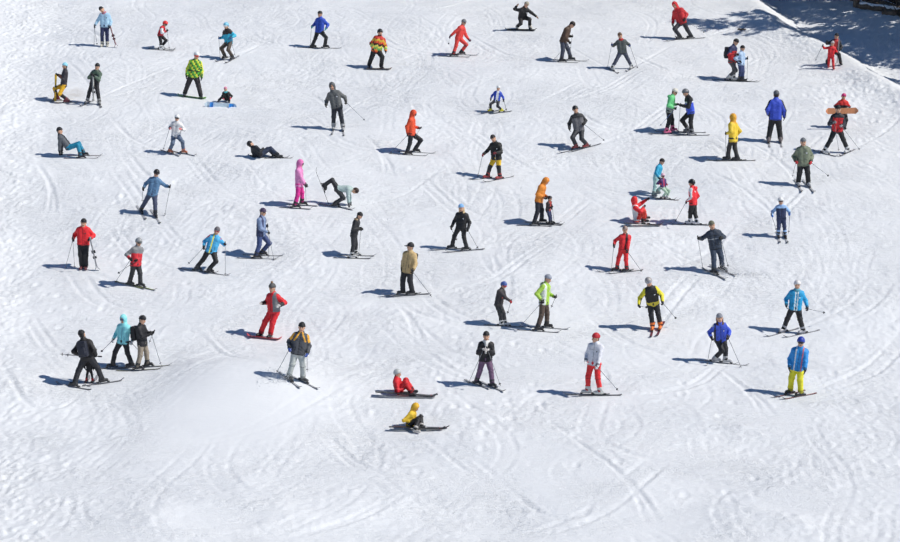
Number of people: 68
